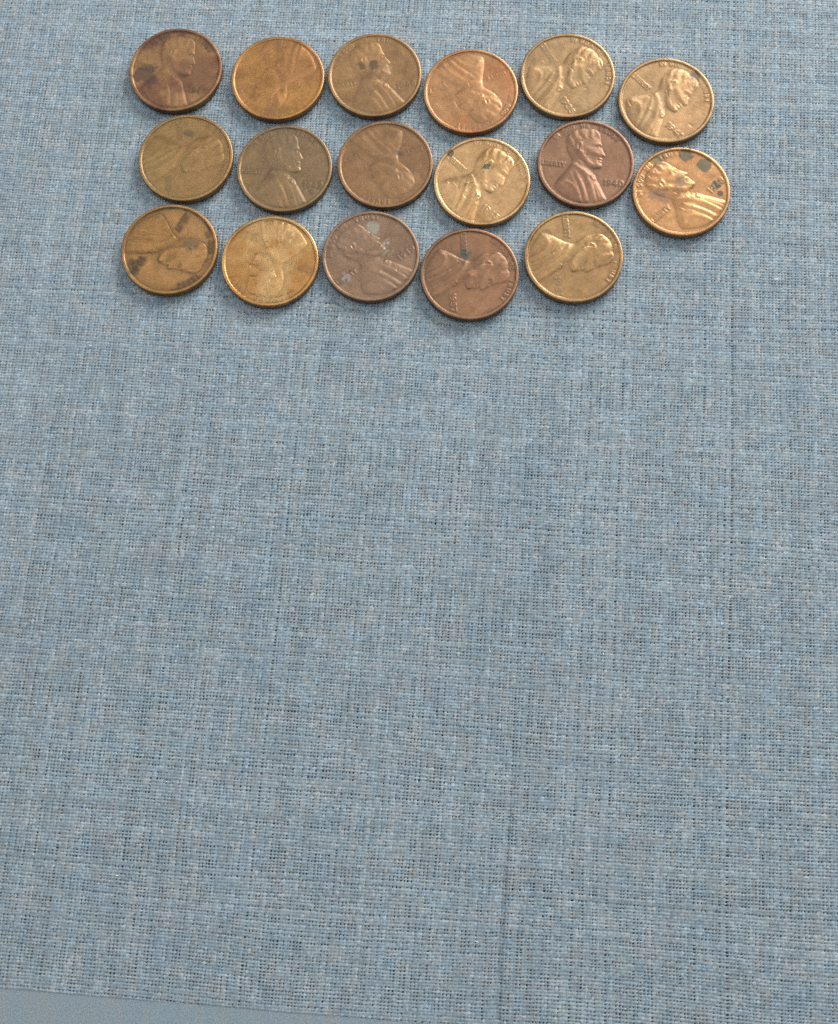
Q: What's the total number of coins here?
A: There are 17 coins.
